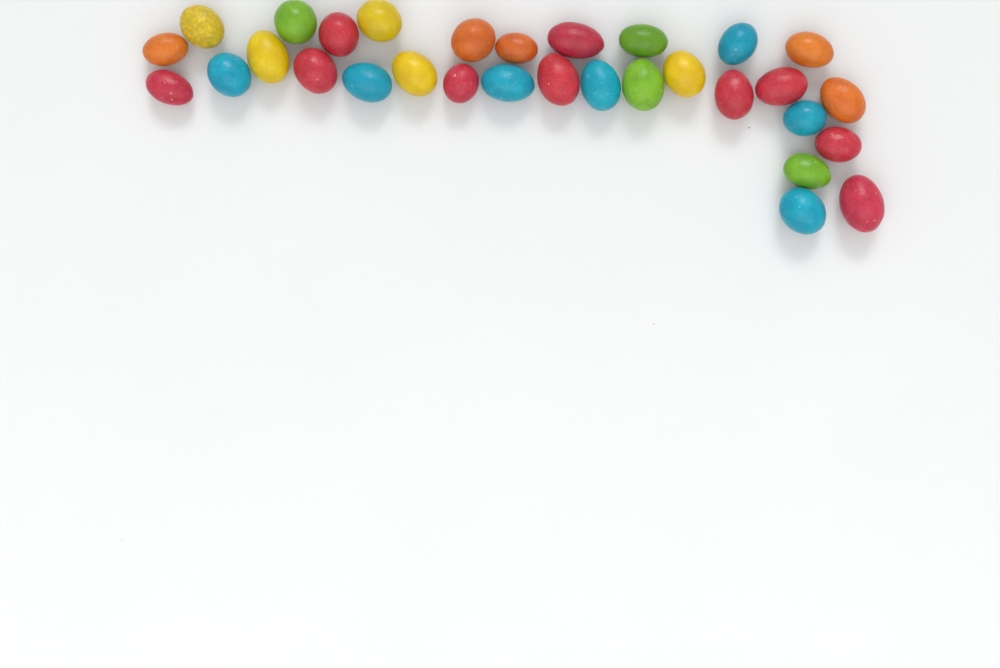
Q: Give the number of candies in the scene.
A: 31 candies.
